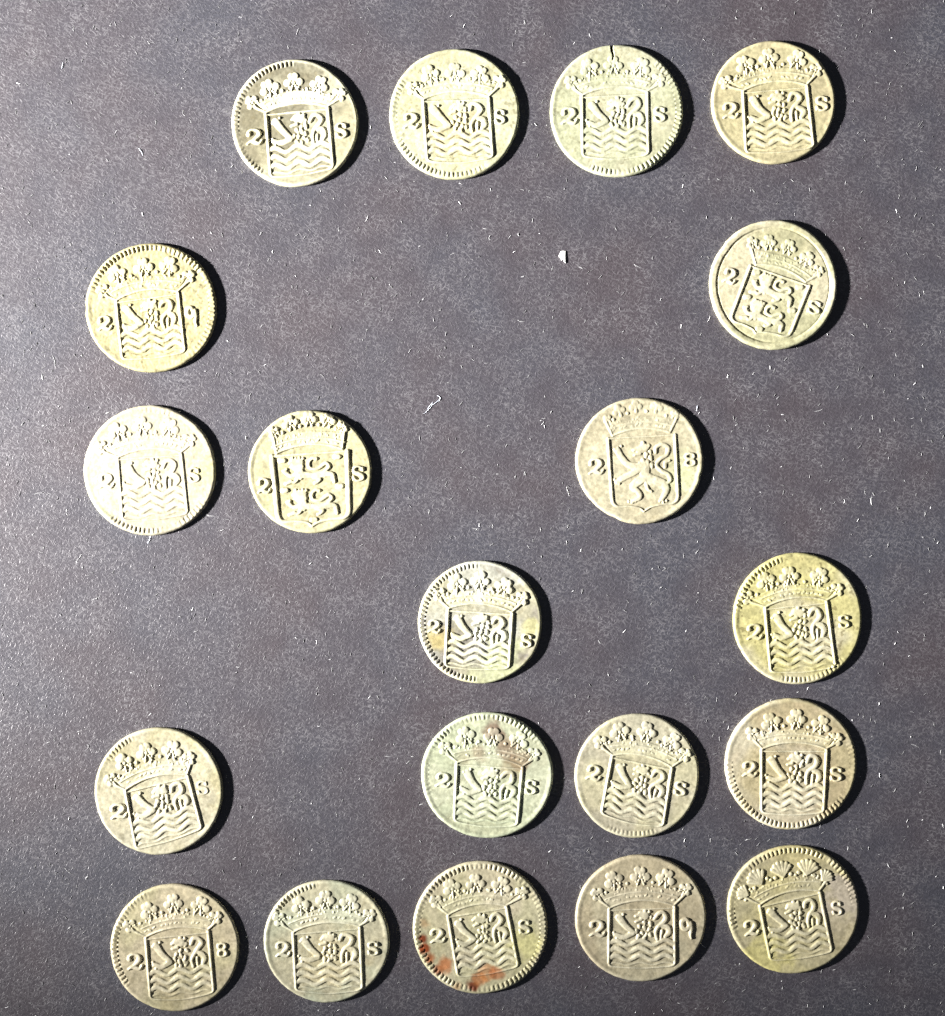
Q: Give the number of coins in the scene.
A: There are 20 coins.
